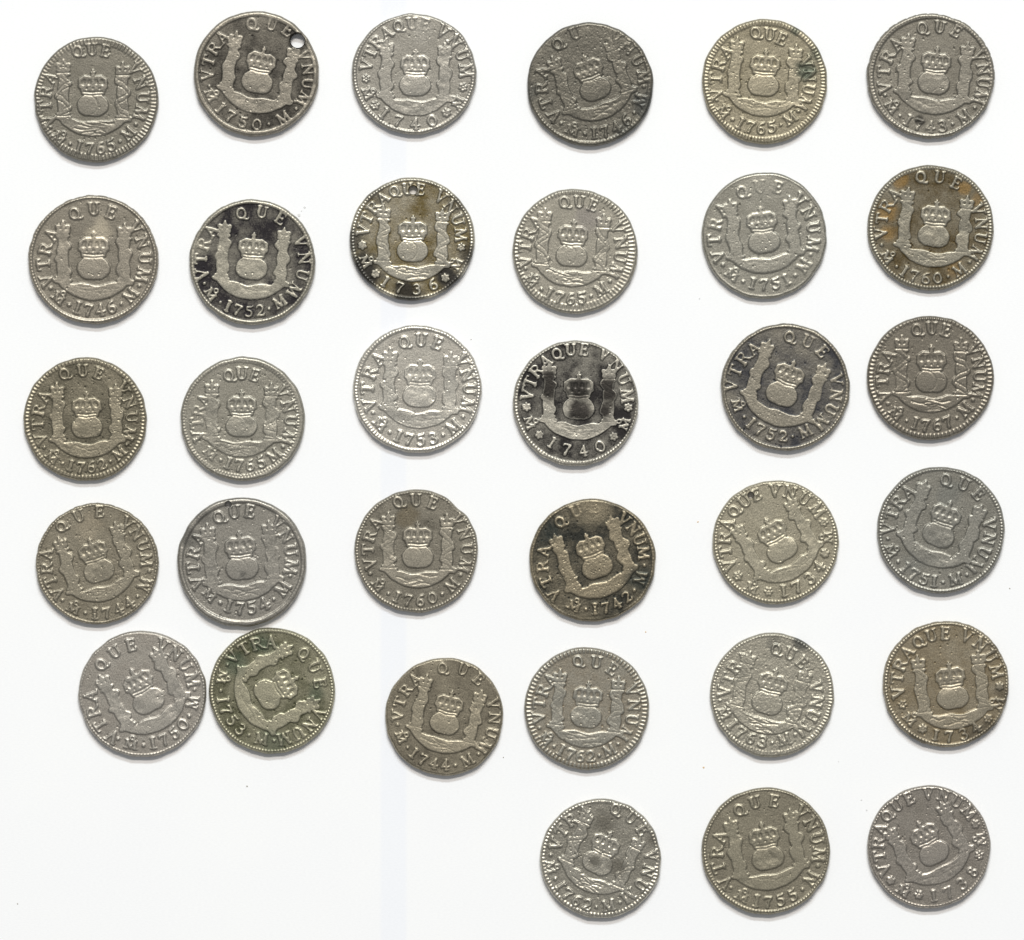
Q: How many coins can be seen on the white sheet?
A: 33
